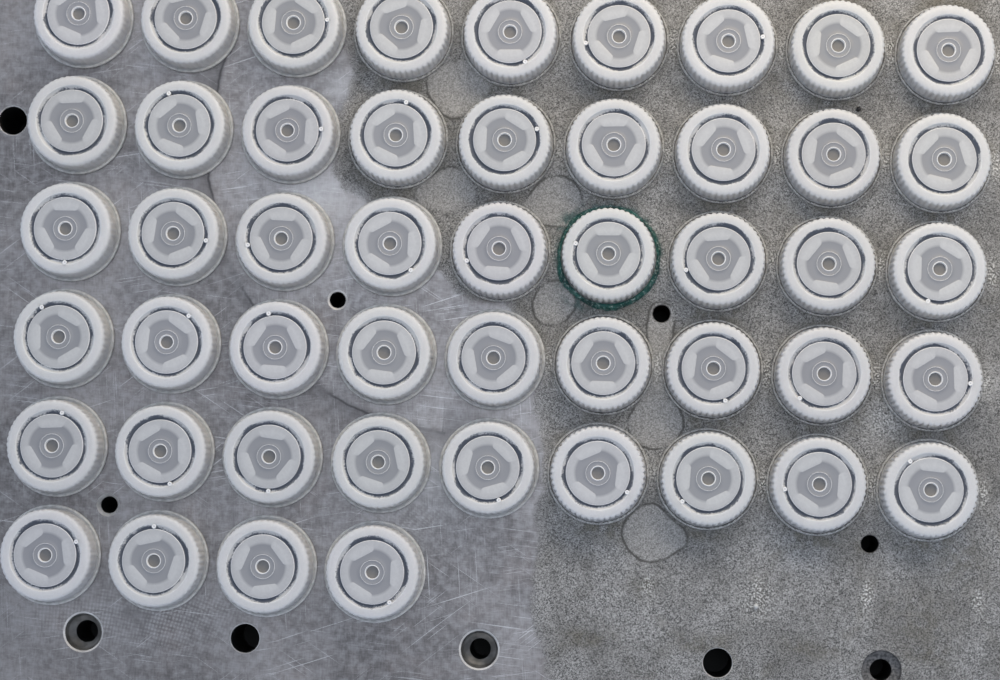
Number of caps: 49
